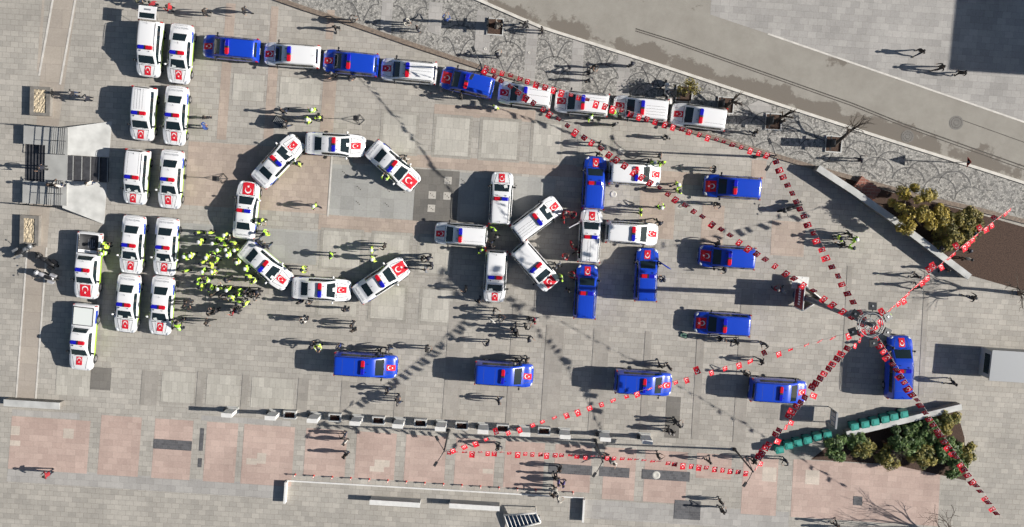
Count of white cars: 33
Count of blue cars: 14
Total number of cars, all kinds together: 47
